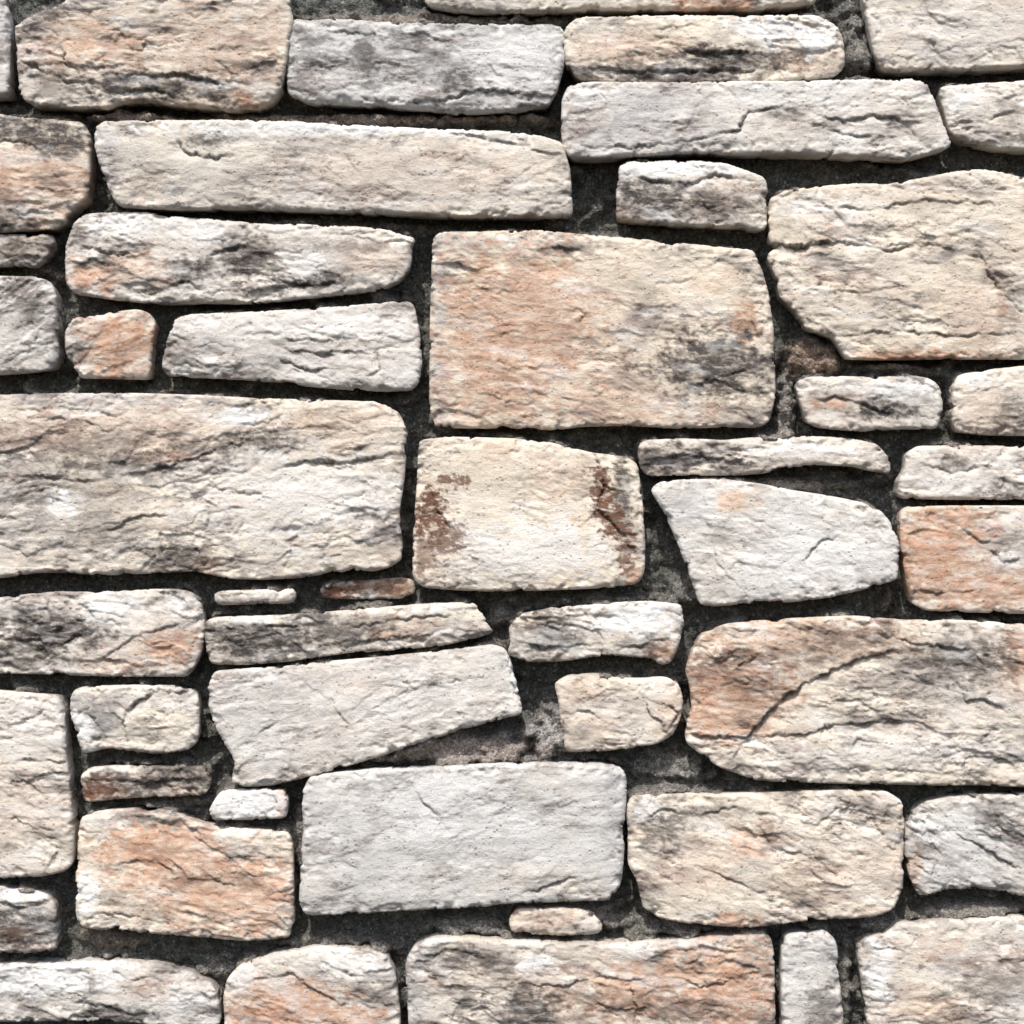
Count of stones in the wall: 49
